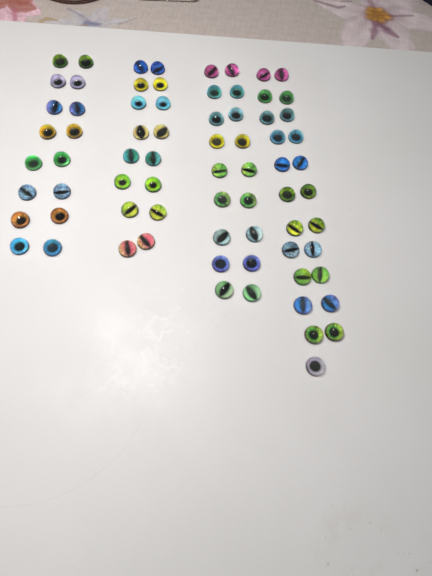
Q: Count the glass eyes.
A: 73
